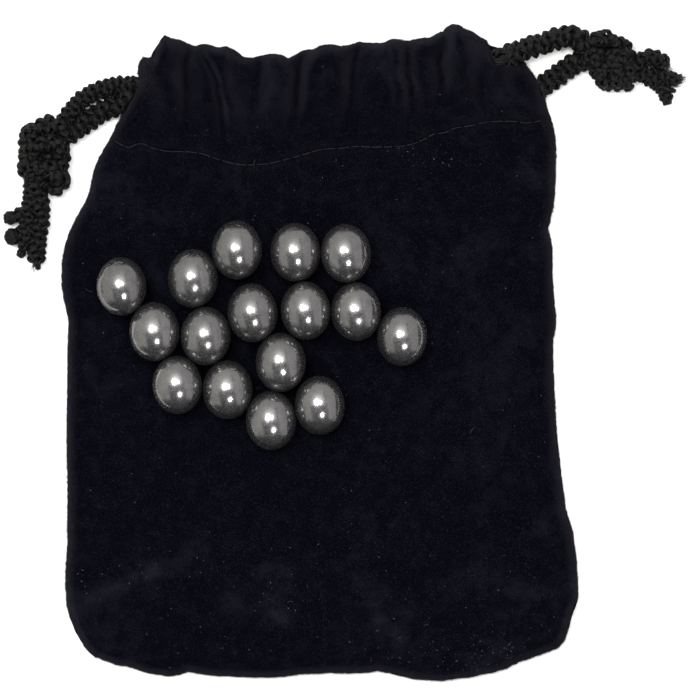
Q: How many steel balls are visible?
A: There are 16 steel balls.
